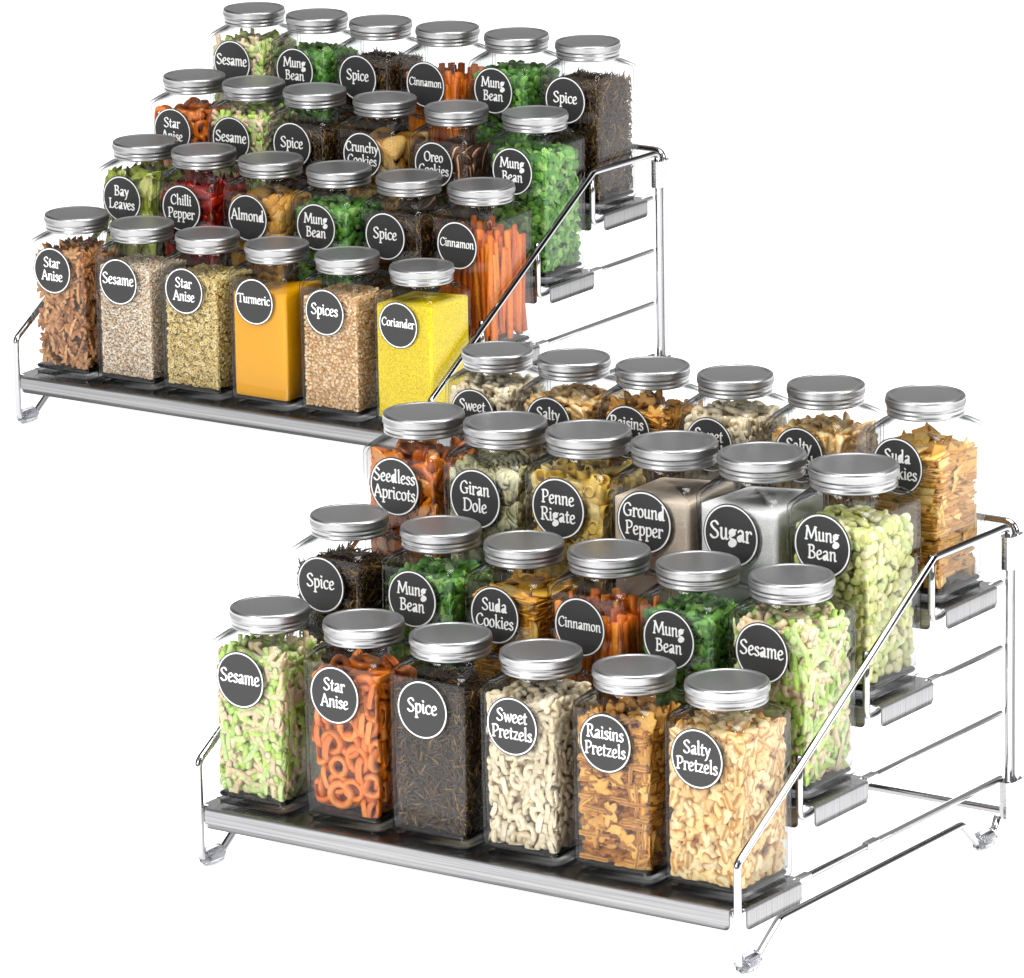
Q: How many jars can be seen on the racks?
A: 48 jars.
